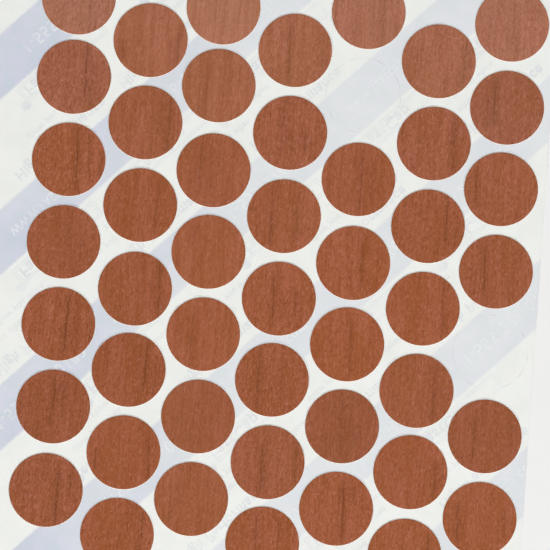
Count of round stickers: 47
